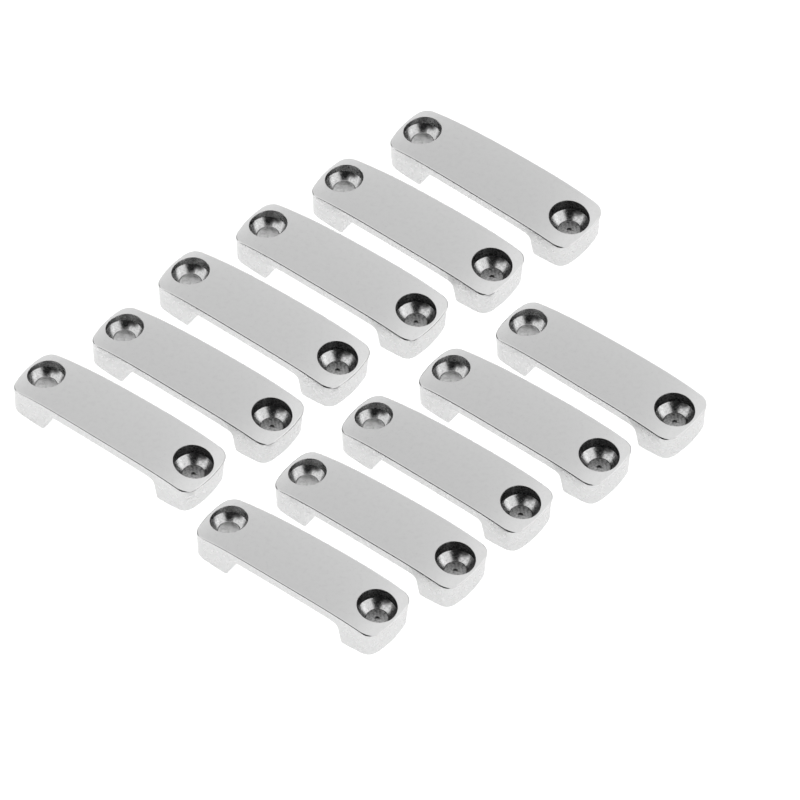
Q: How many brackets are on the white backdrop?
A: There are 11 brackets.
